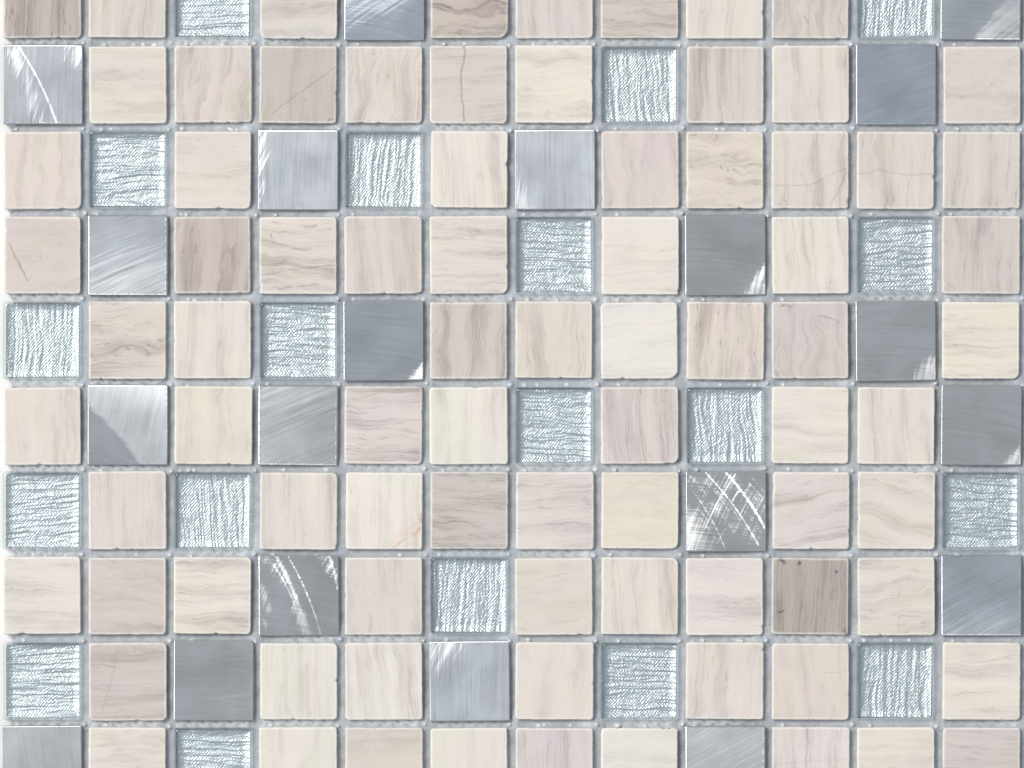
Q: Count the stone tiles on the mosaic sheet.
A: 81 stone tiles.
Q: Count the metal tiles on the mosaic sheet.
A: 20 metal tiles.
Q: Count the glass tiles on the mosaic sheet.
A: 19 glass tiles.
